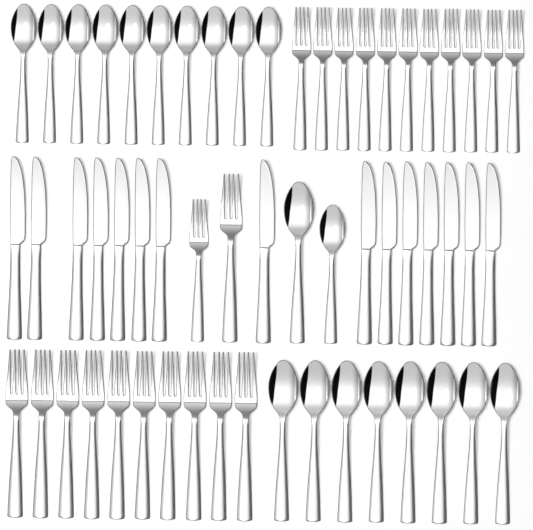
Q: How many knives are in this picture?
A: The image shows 15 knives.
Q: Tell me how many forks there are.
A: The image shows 23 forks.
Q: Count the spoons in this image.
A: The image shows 20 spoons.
